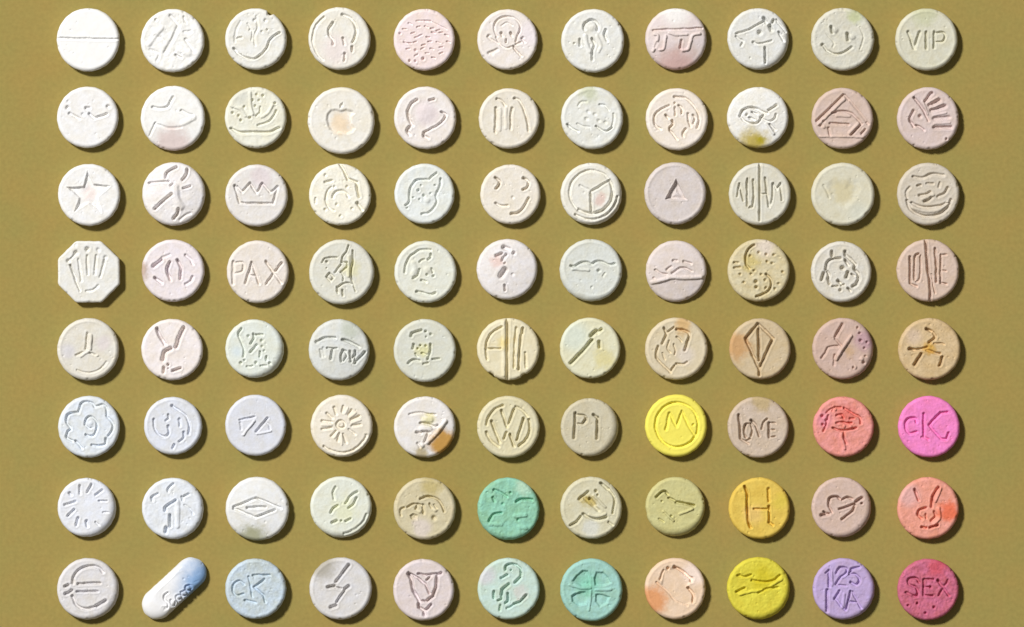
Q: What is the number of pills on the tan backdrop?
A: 88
